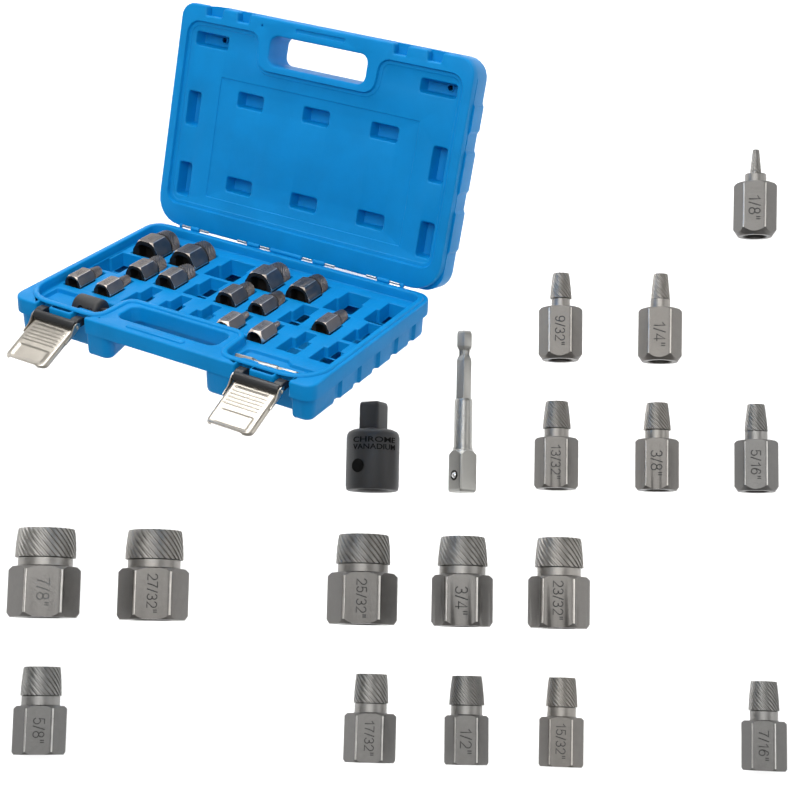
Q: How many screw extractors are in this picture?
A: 29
